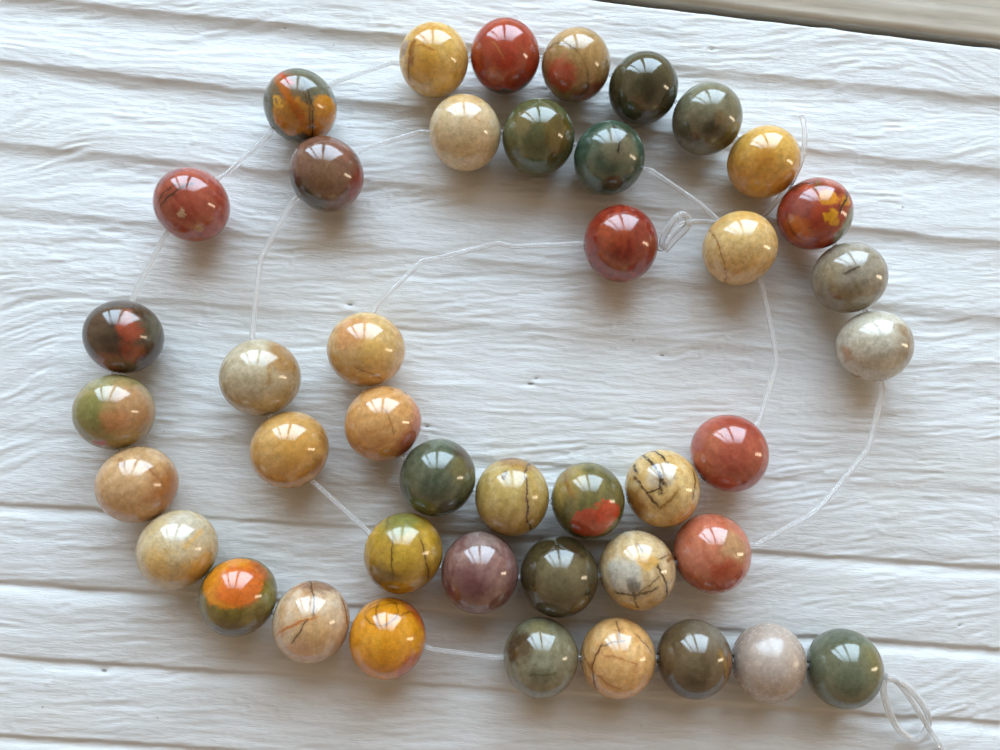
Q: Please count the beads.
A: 43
